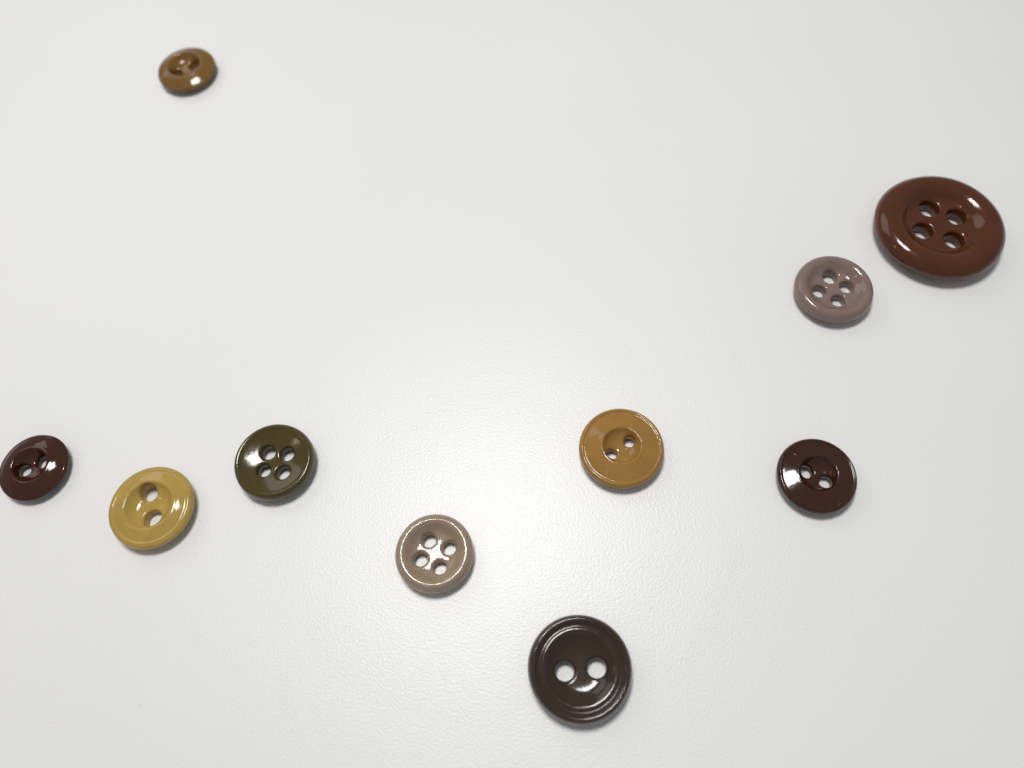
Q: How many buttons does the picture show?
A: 10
